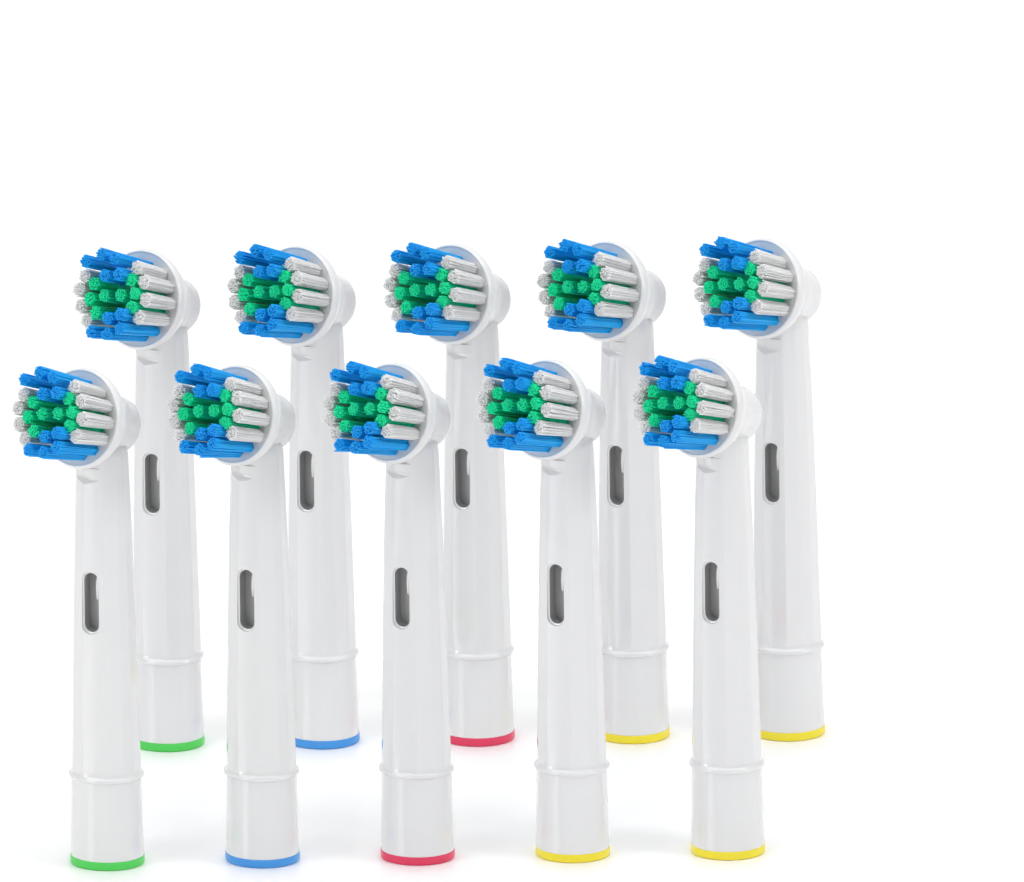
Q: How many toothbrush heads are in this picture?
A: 10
